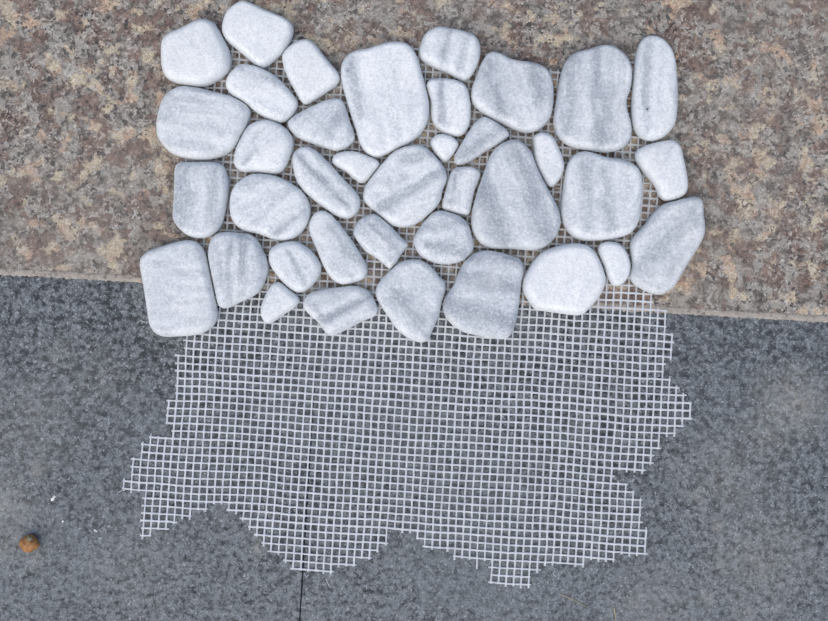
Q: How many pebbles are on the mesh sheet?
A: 38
